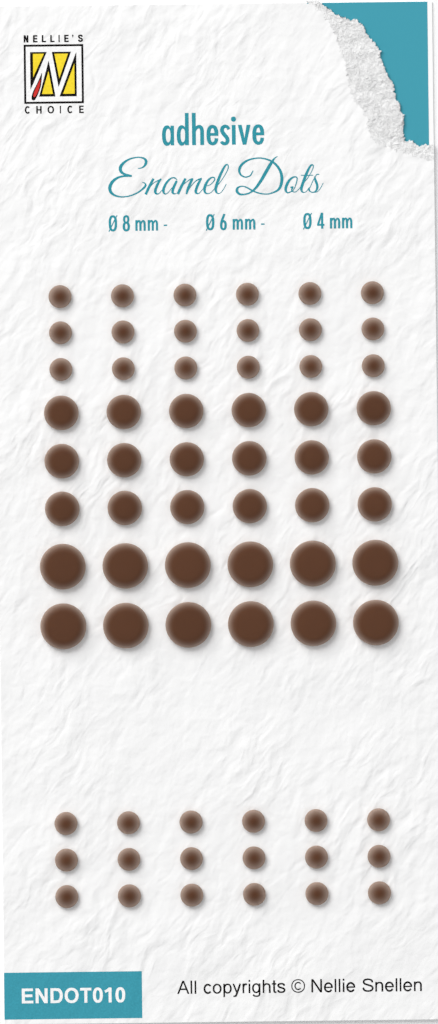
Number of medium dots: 18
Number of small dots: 36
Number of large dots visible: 12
